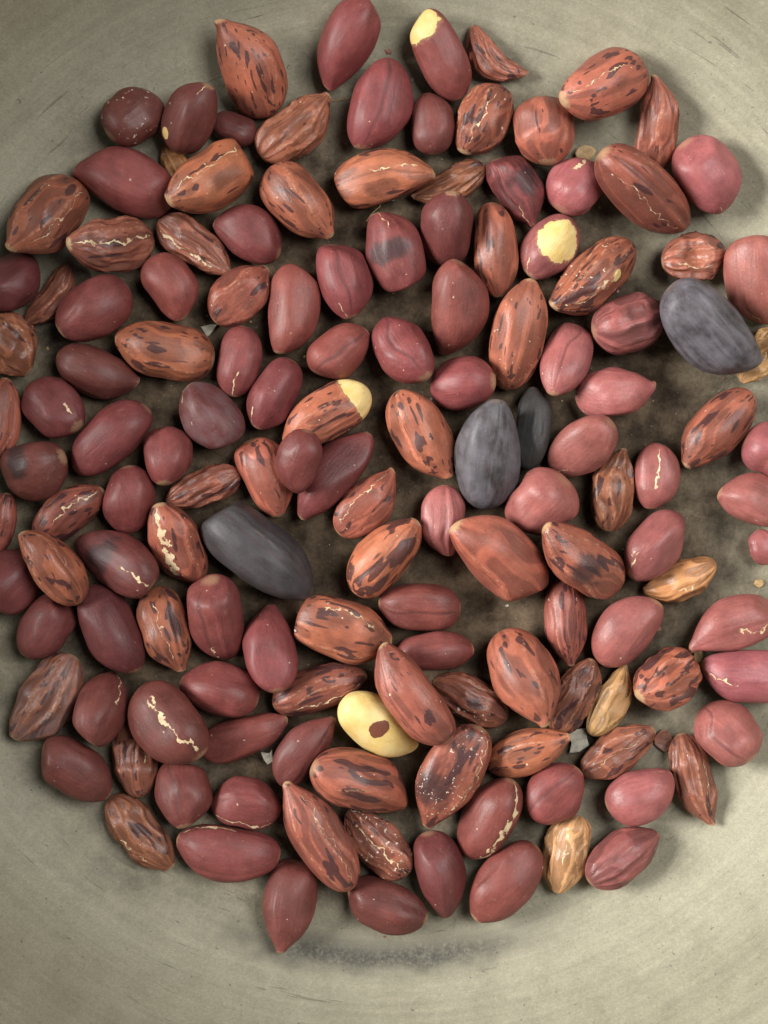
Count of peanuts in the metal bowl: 143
